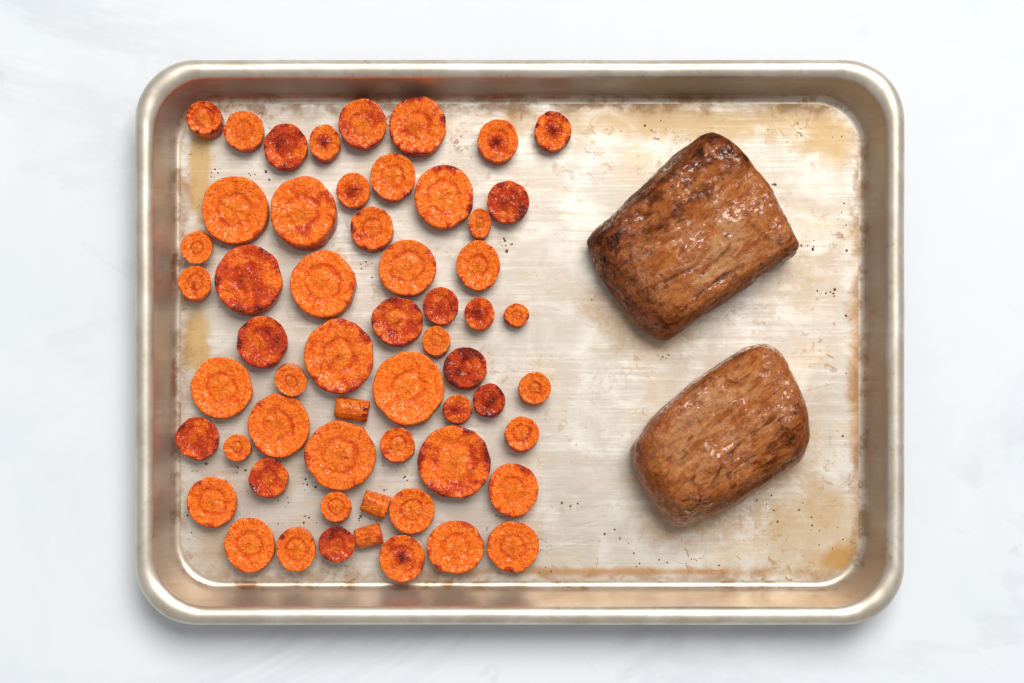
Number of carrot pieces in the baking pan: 57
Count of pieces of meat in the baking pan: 2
